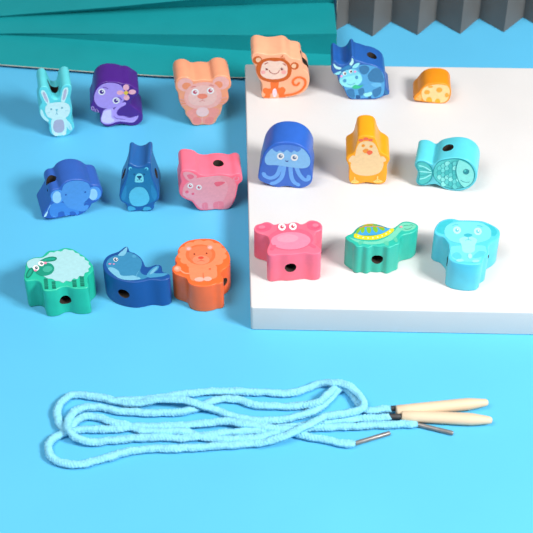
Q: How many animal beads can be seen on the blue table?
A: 18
